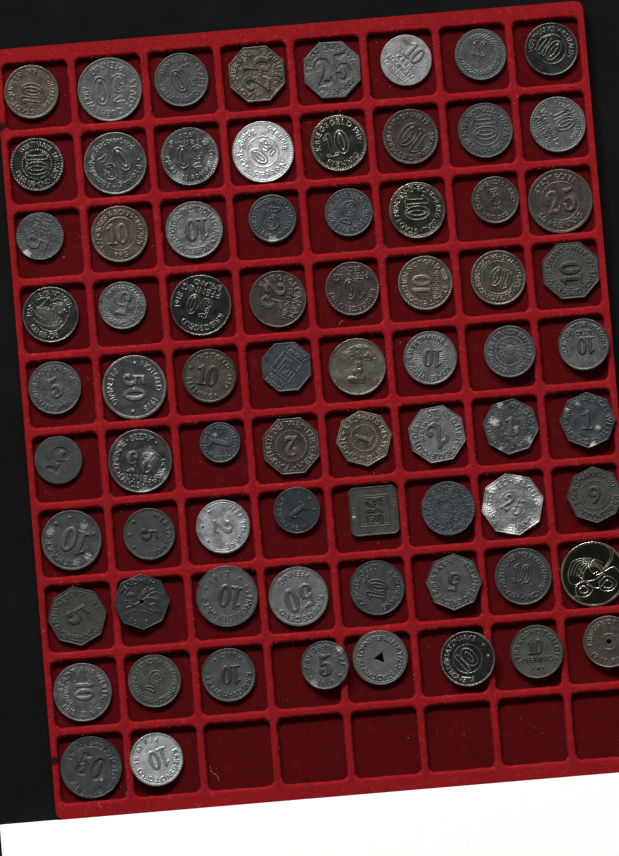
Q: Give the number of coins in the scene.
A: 74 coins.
